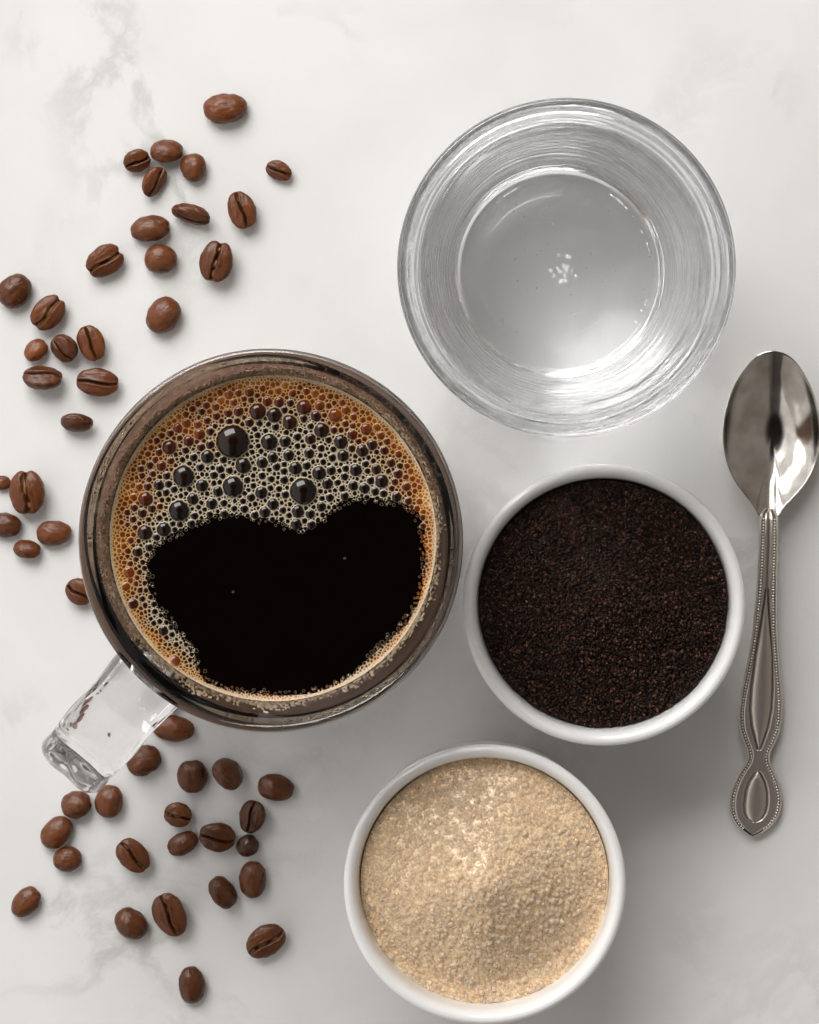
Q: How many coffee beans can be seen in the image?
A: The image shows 50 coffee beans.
